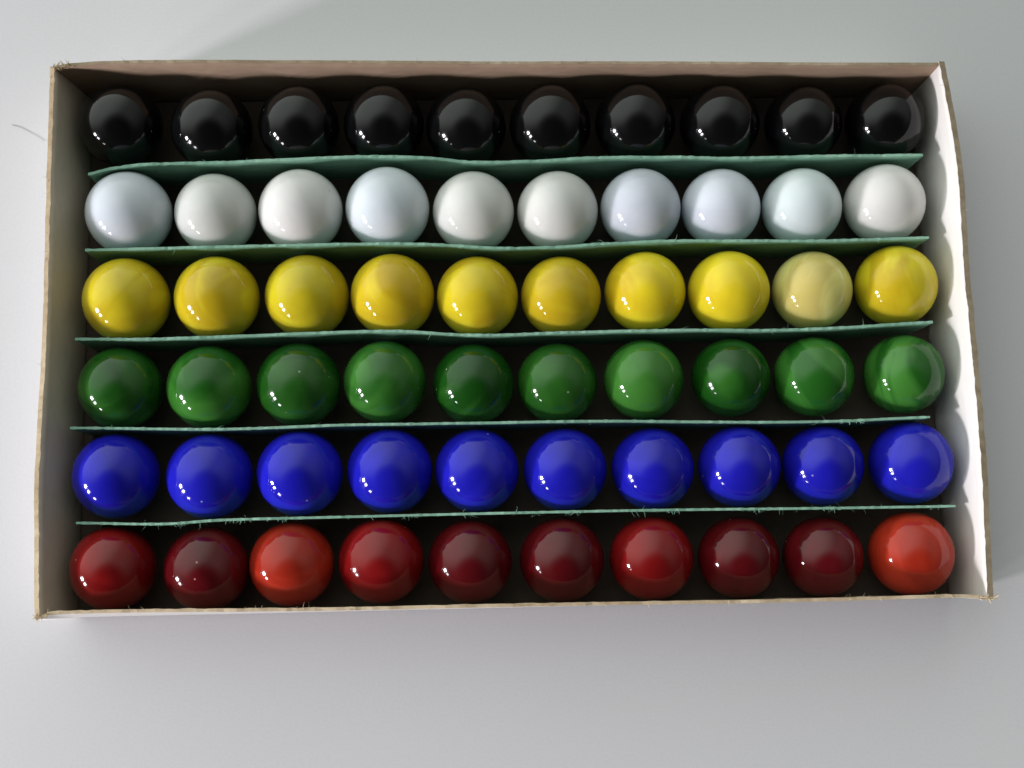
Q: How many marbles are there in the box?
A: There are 60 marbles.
